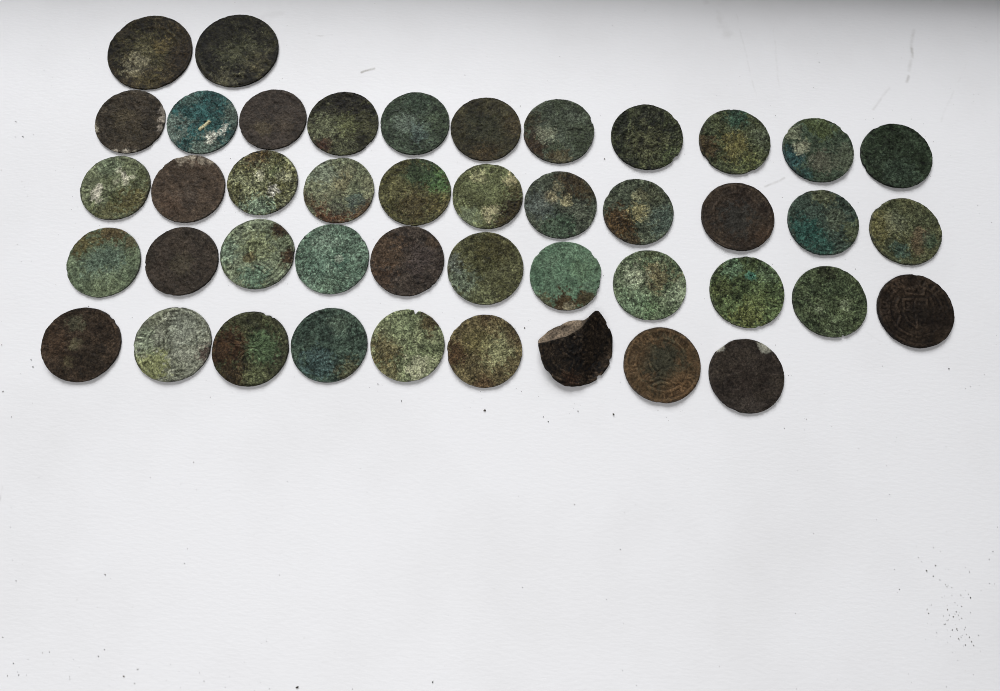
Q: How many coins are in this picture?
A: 44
